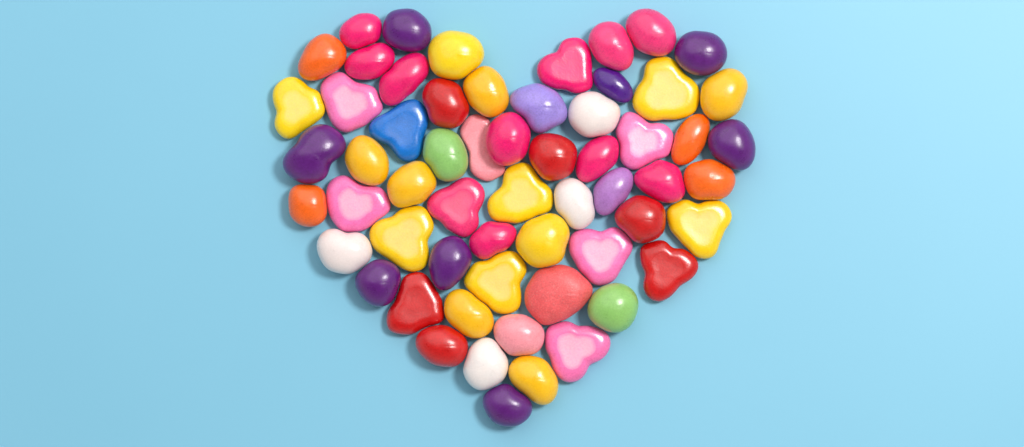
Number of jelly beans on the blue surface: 43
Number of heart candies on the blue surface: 17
